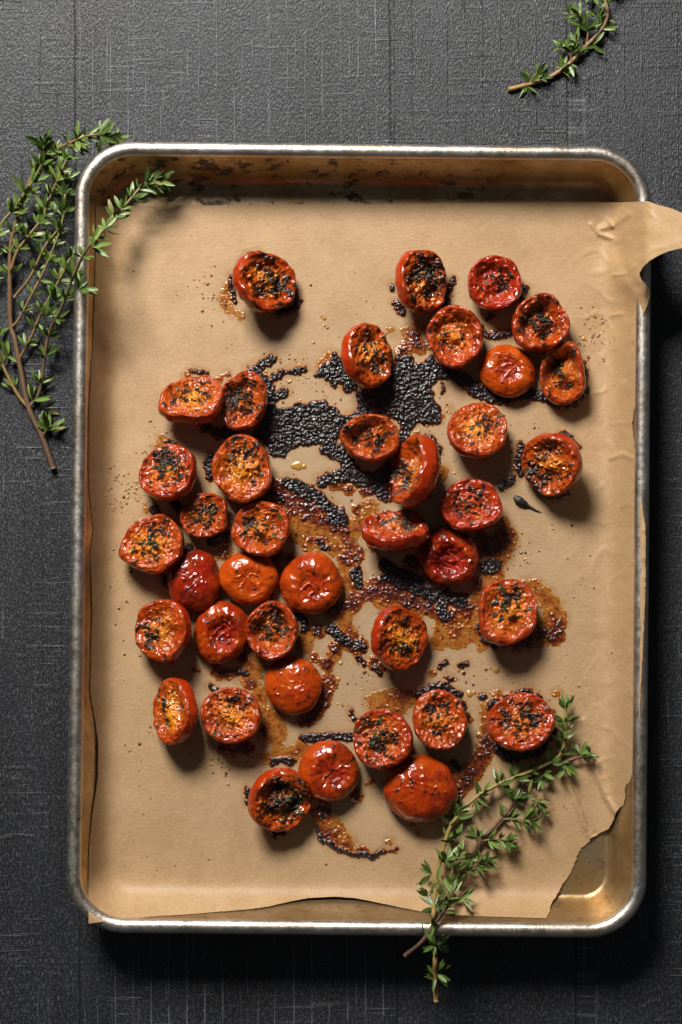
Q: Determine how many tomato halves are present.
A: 39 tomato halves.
